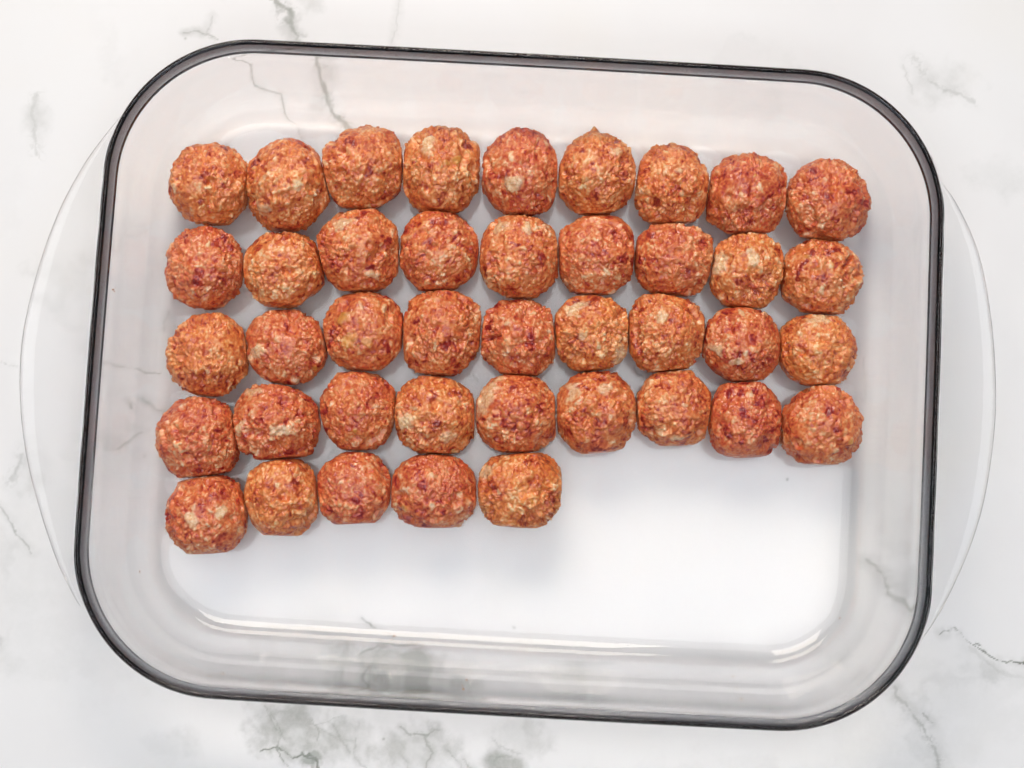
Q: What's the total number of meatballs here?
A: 41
